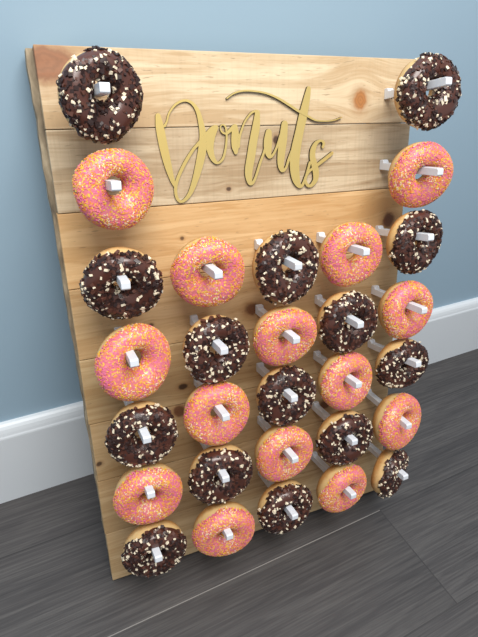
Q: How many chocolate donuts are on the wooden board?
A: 15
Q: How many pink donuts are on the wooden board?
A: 14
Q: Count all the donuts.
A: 29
